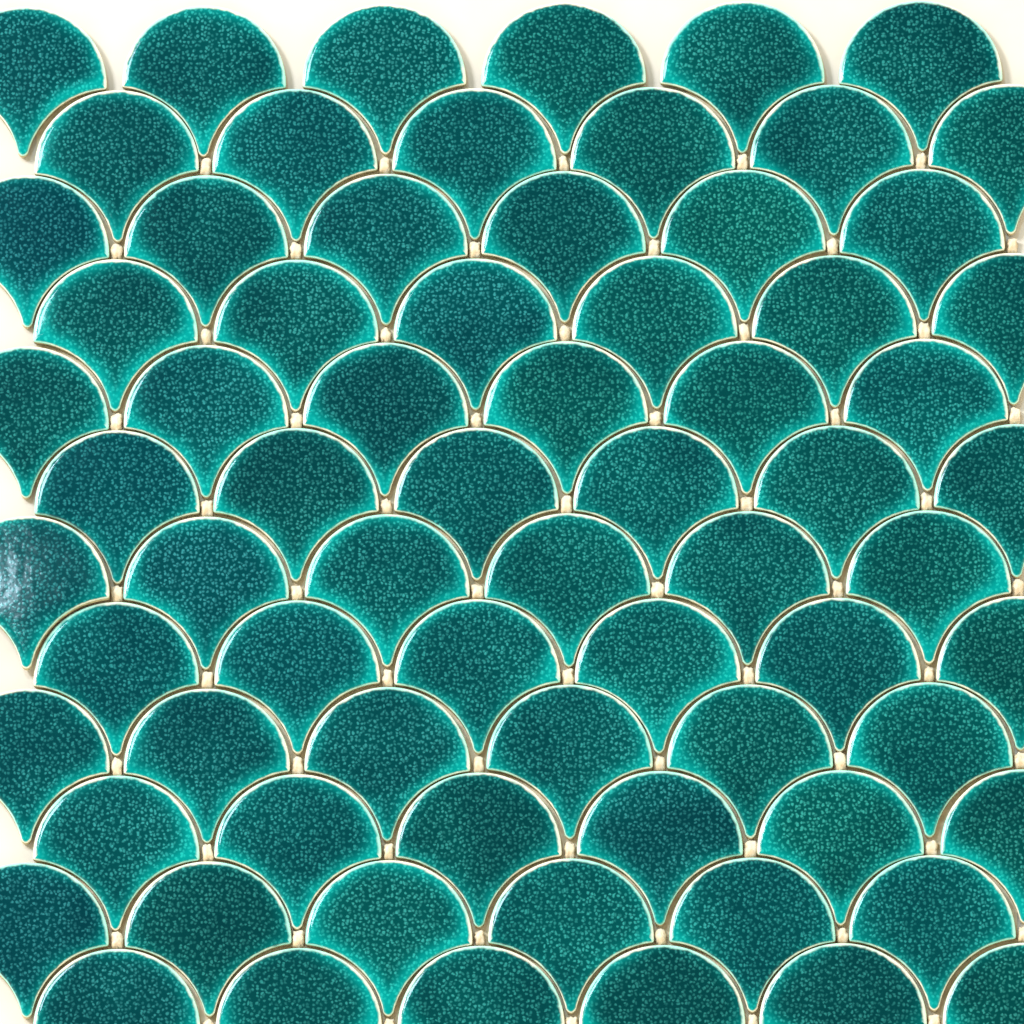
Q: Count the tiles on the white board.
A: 72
